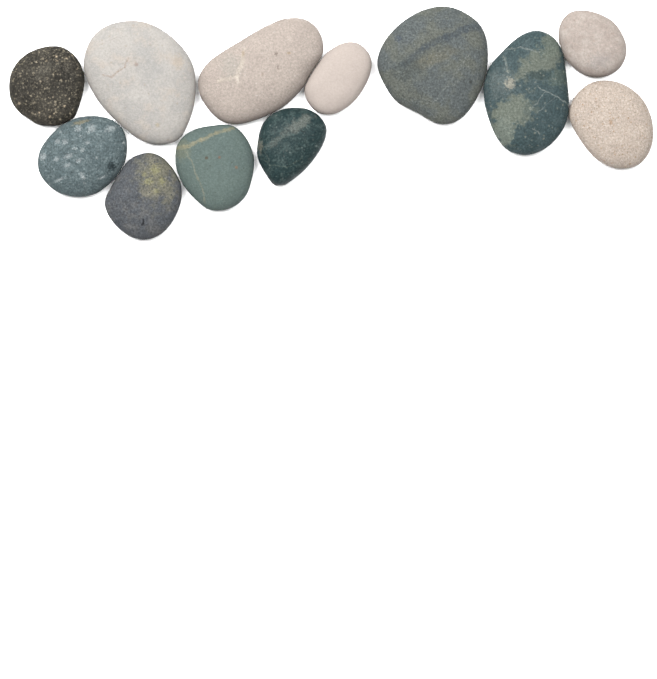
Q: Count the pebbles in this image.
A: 12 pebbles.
